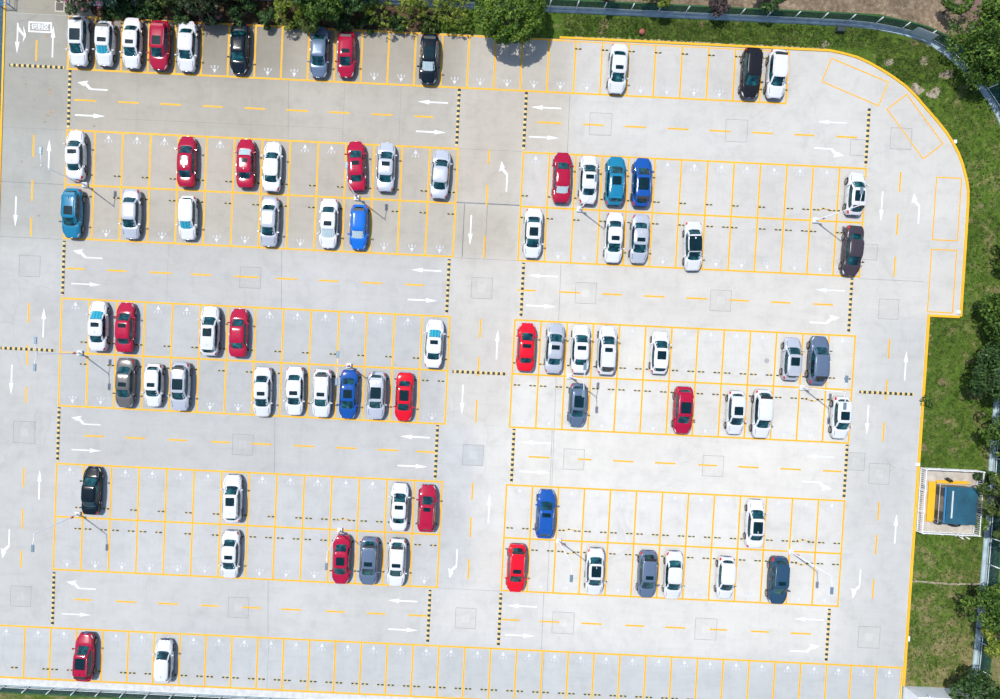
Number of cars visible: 79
